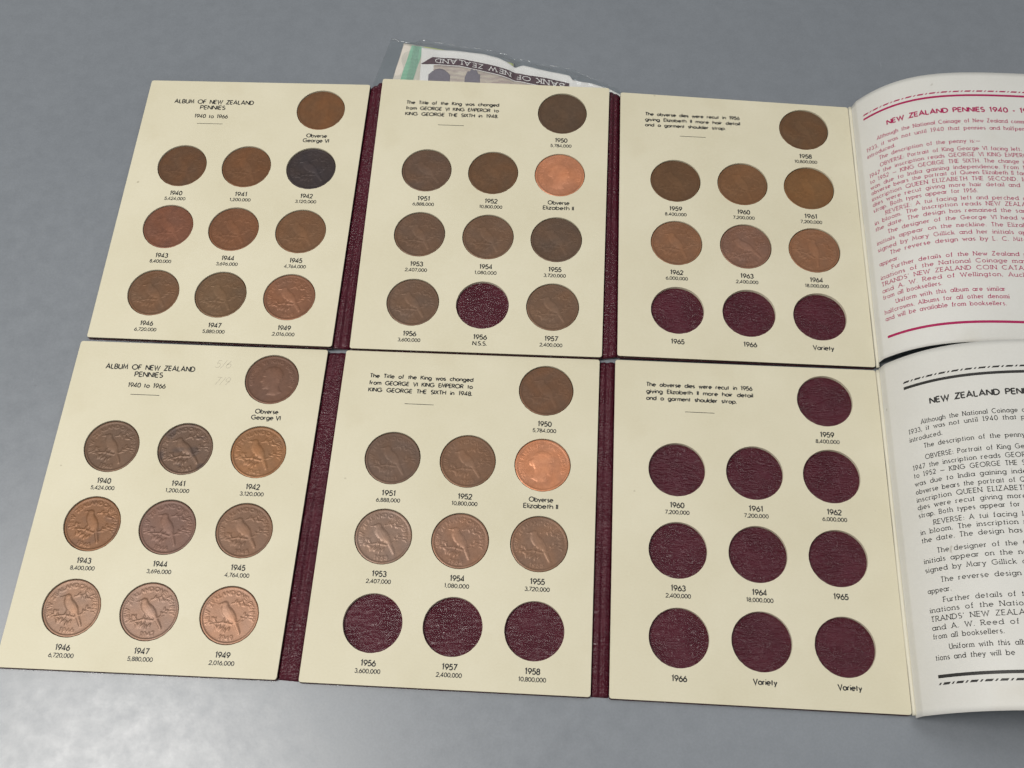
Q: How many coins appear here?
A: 43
